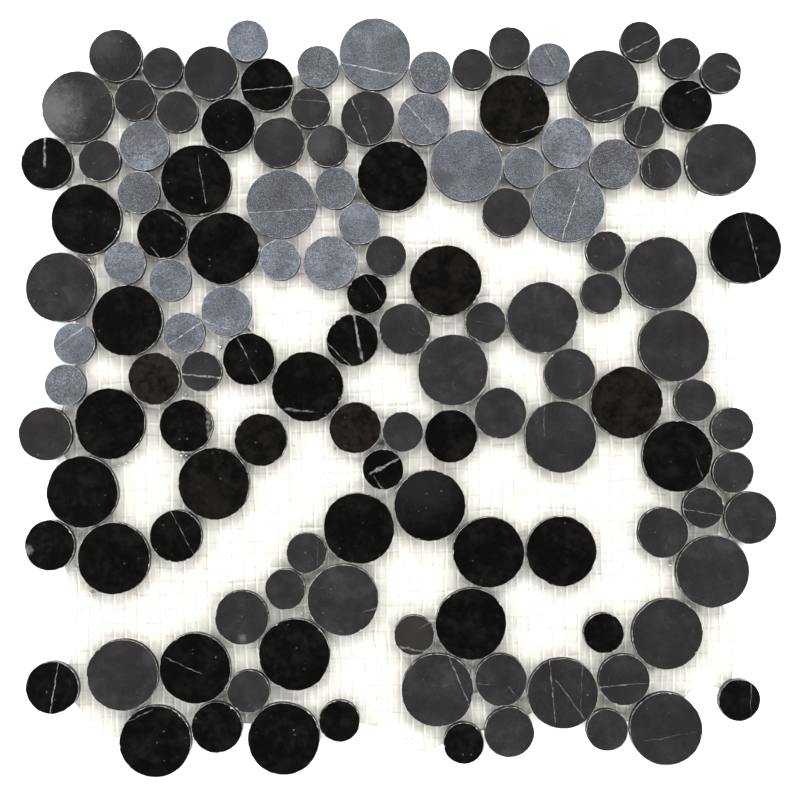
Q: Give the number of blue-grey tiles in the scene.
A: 24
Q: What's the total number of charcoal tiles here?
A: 59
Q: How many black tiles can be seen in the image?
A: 46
